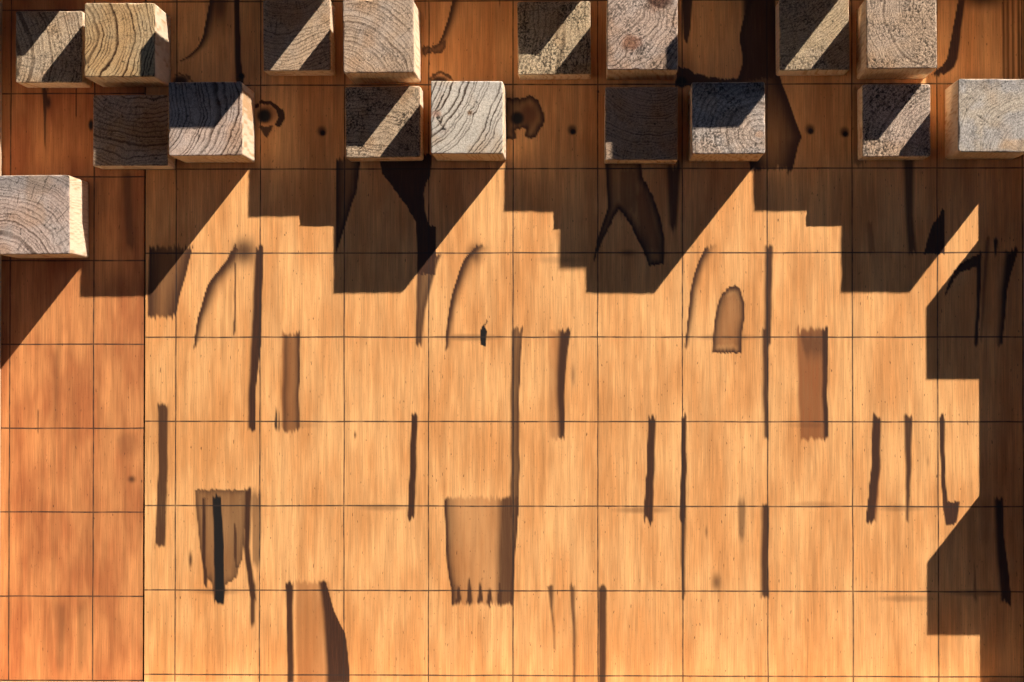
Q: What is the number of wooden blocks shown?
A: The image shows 17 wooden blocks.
